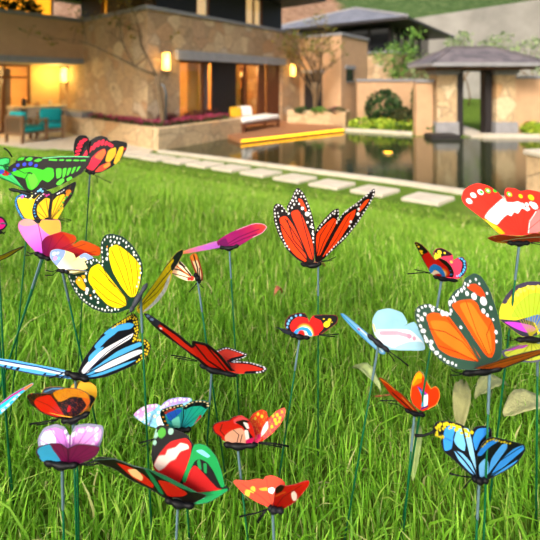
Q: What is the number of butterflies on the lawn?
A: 28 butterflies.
